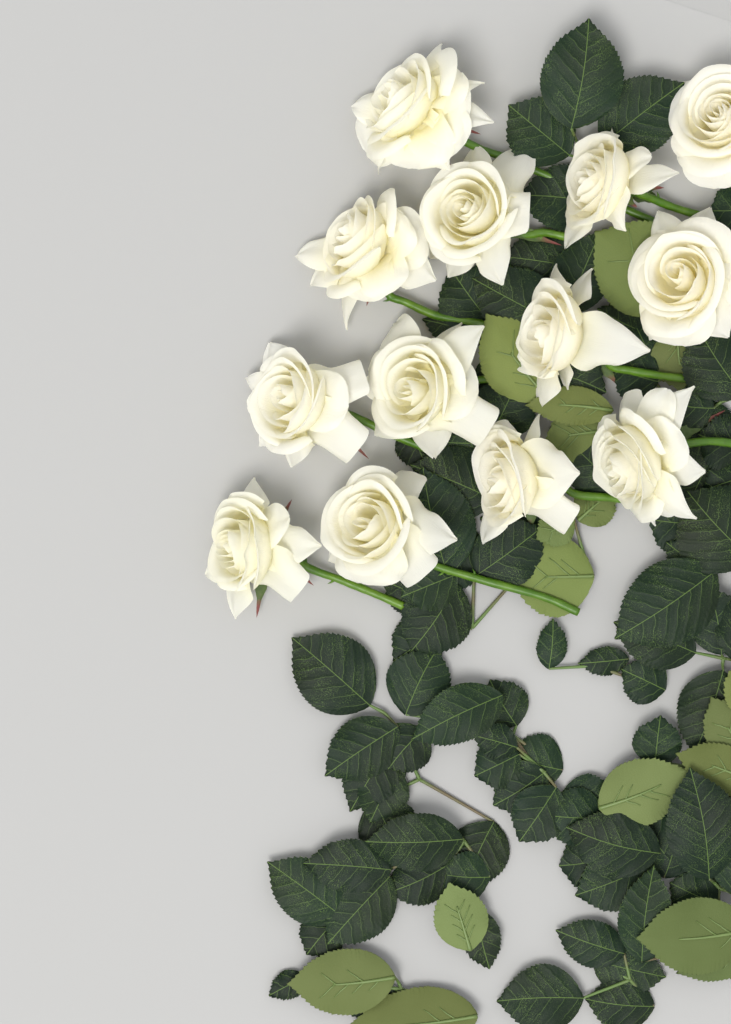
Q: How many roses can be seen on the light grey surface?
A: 13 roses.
